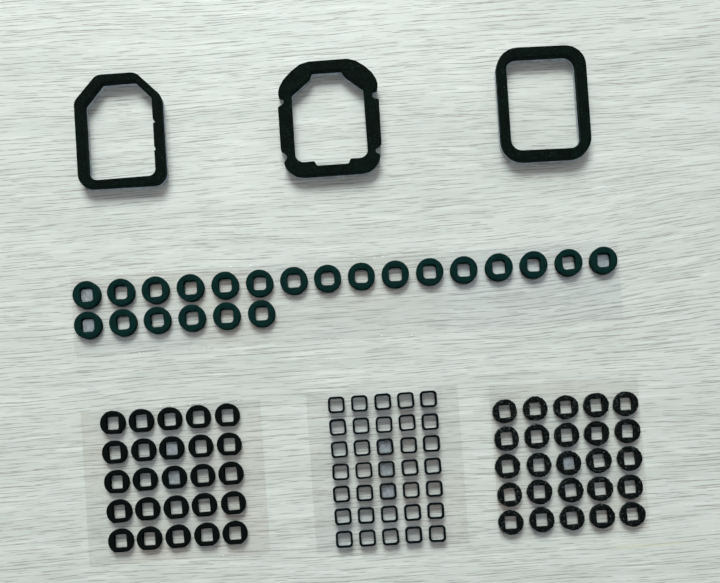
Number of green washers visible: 22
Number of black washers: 50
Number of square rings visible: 35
